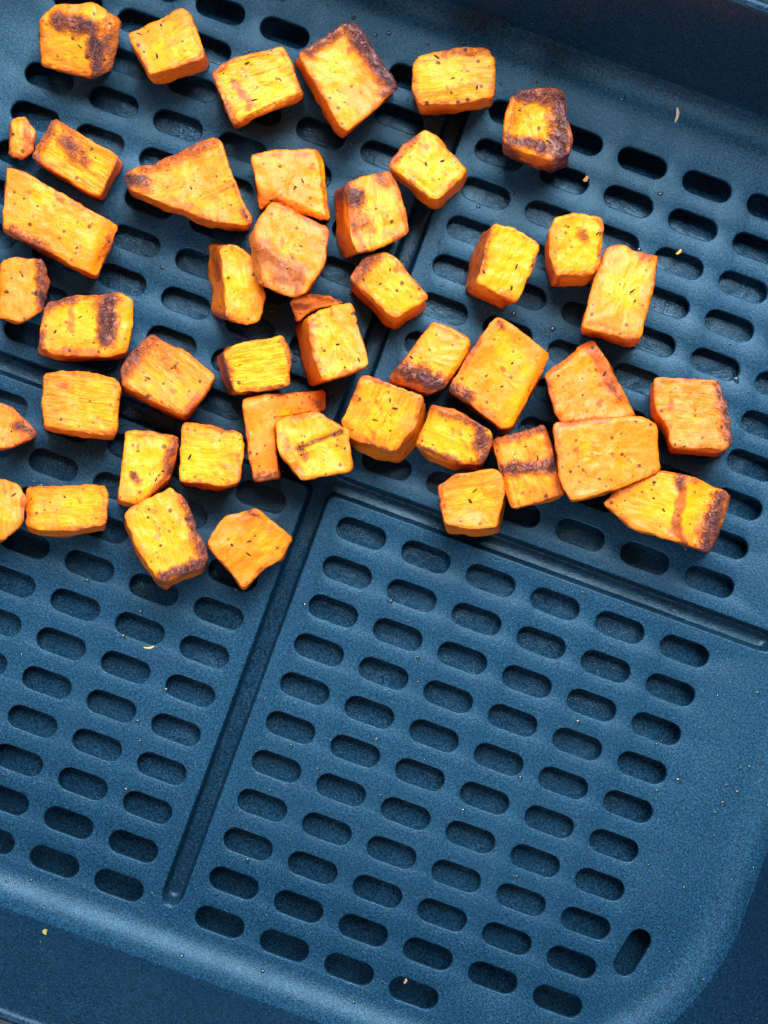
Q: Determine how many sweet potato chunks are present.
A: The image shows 45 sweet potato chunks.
